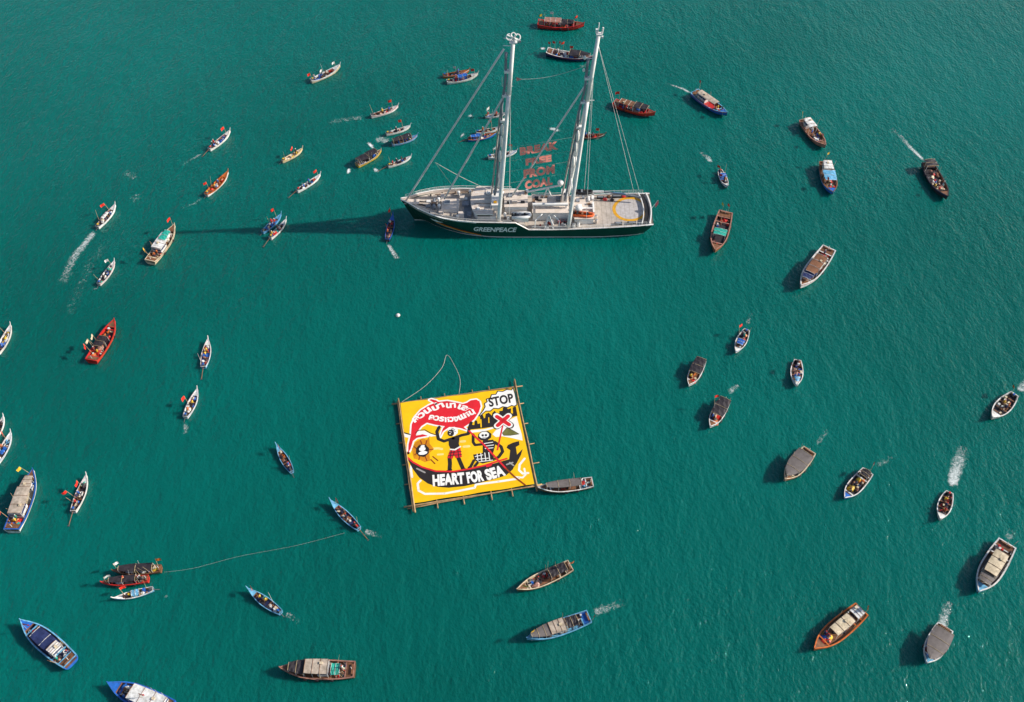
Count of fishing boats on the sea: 64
